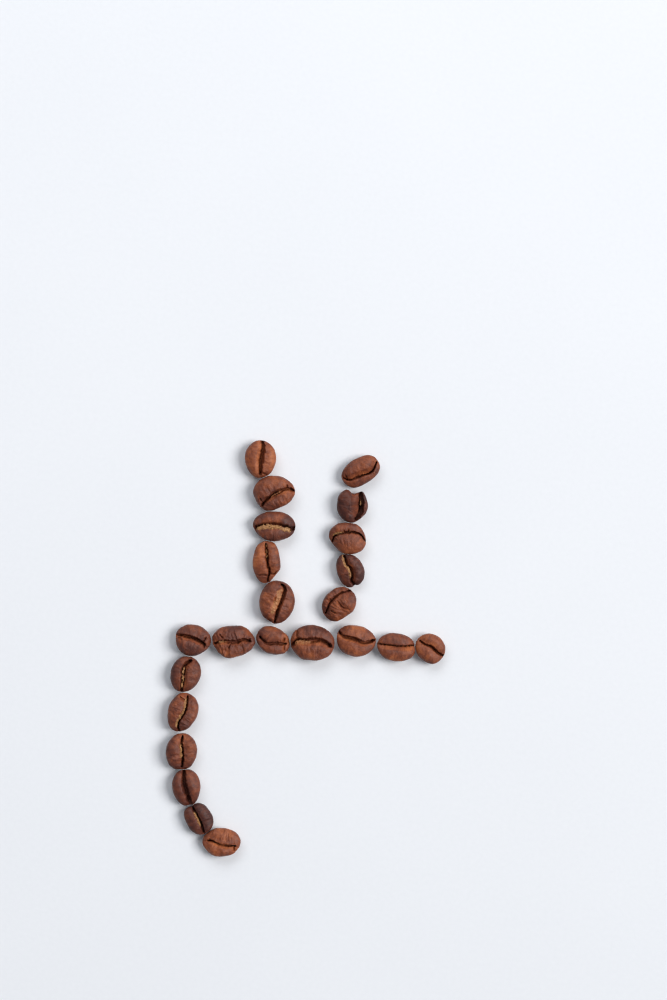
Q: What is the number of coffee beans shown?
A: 23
